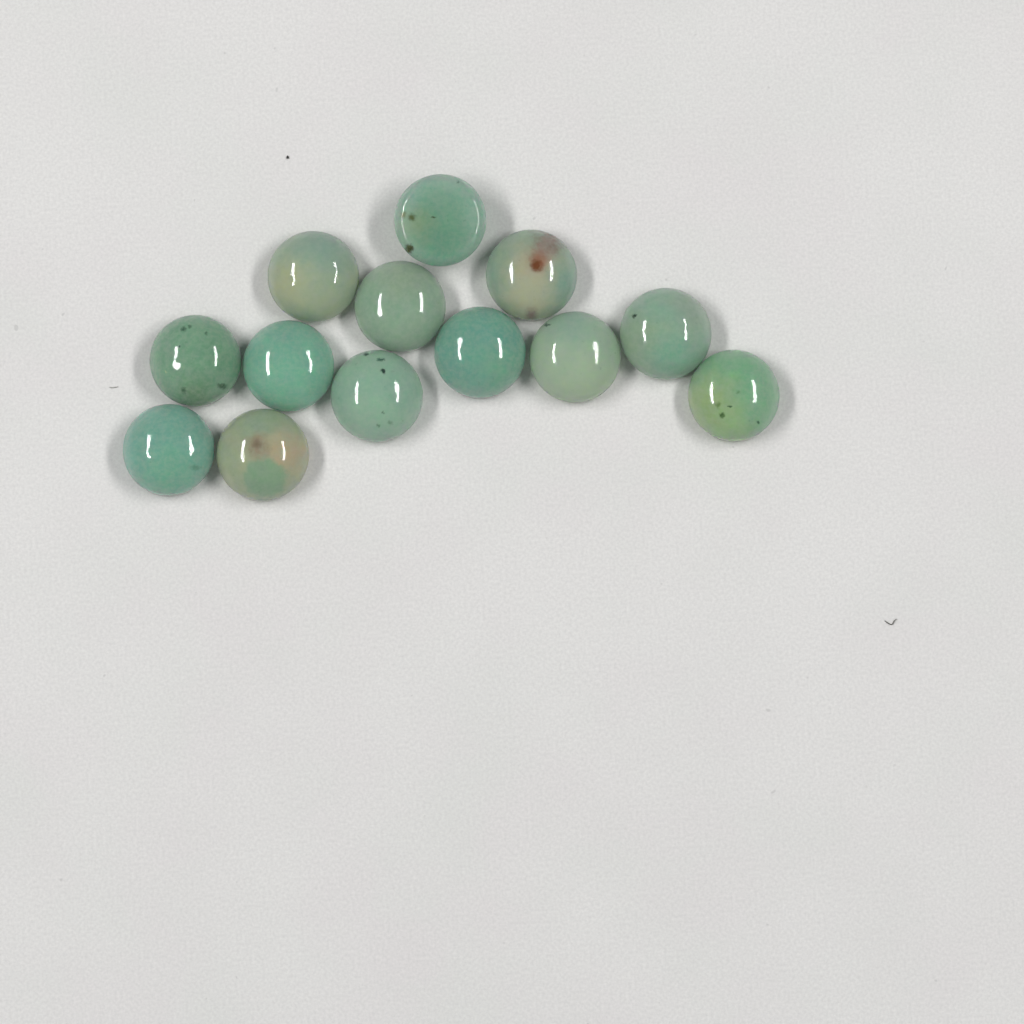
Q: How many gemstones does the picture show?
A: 13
